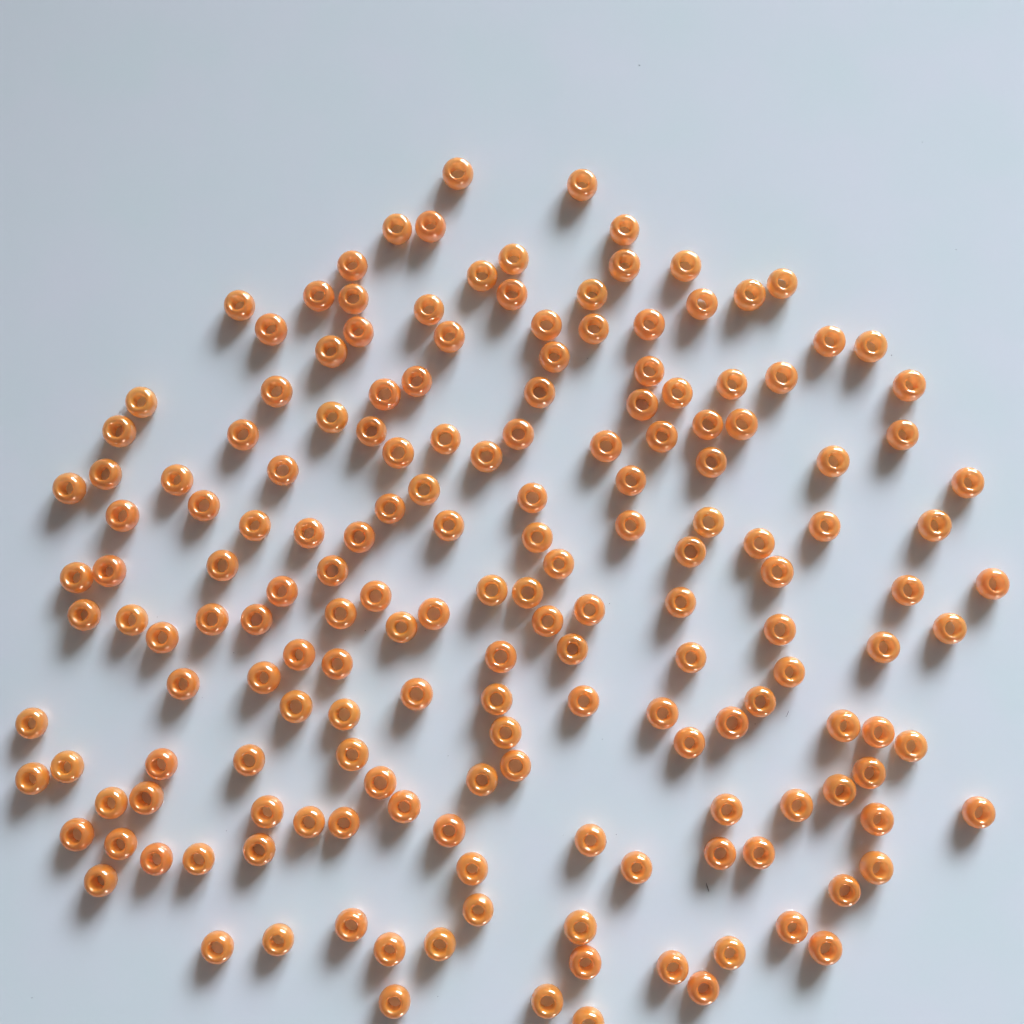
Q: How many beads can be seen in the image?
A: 175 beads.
